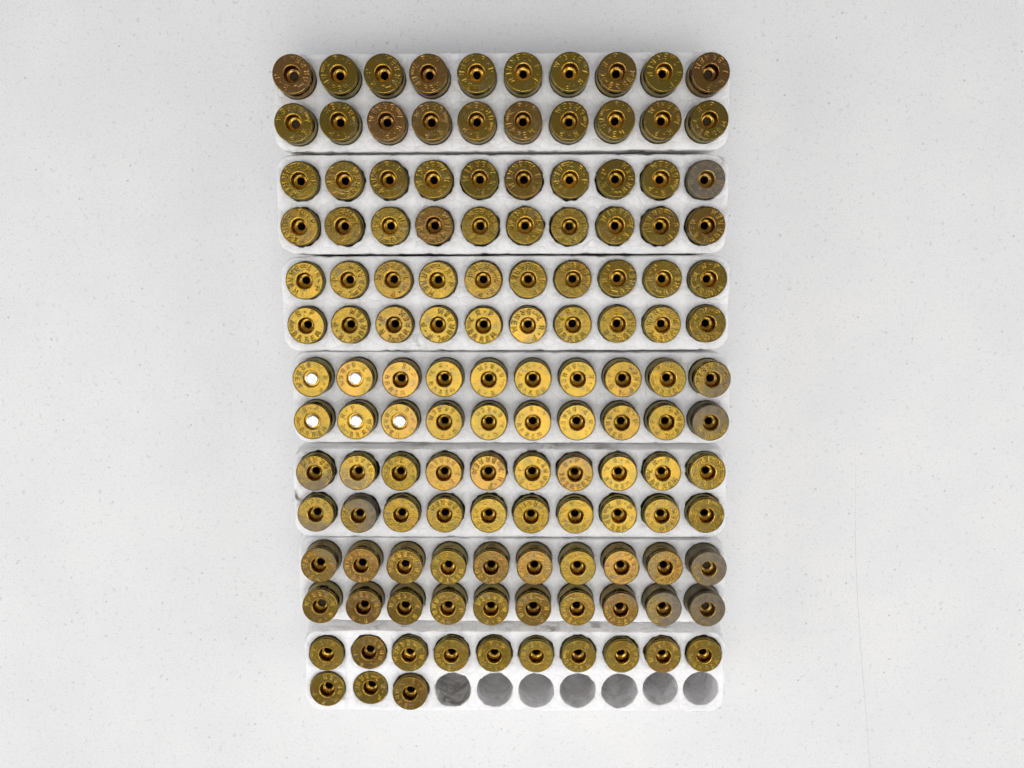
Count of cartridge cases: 133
